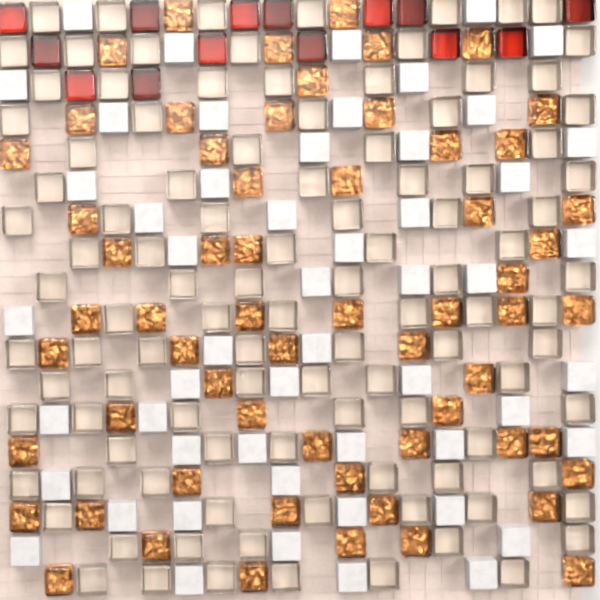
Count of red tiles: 14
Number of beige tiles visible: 104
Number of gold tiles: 61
